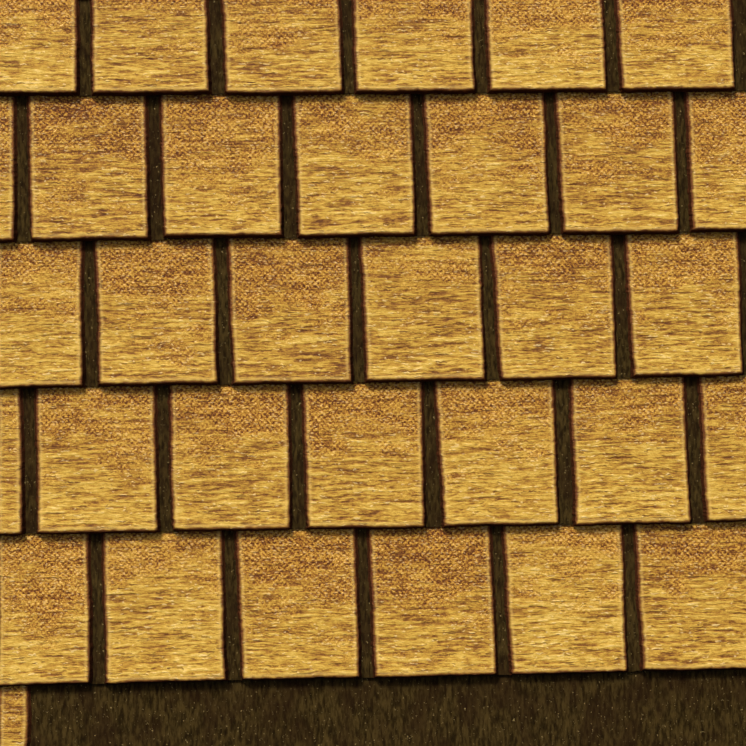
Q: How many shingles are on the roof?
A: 33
